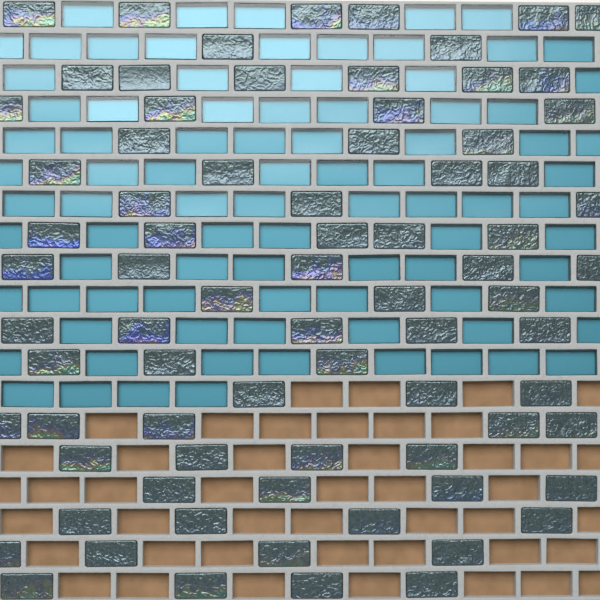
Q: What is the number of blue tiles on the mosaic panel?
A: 87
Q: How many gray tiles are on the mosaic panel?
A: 77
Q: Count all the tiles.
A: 164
